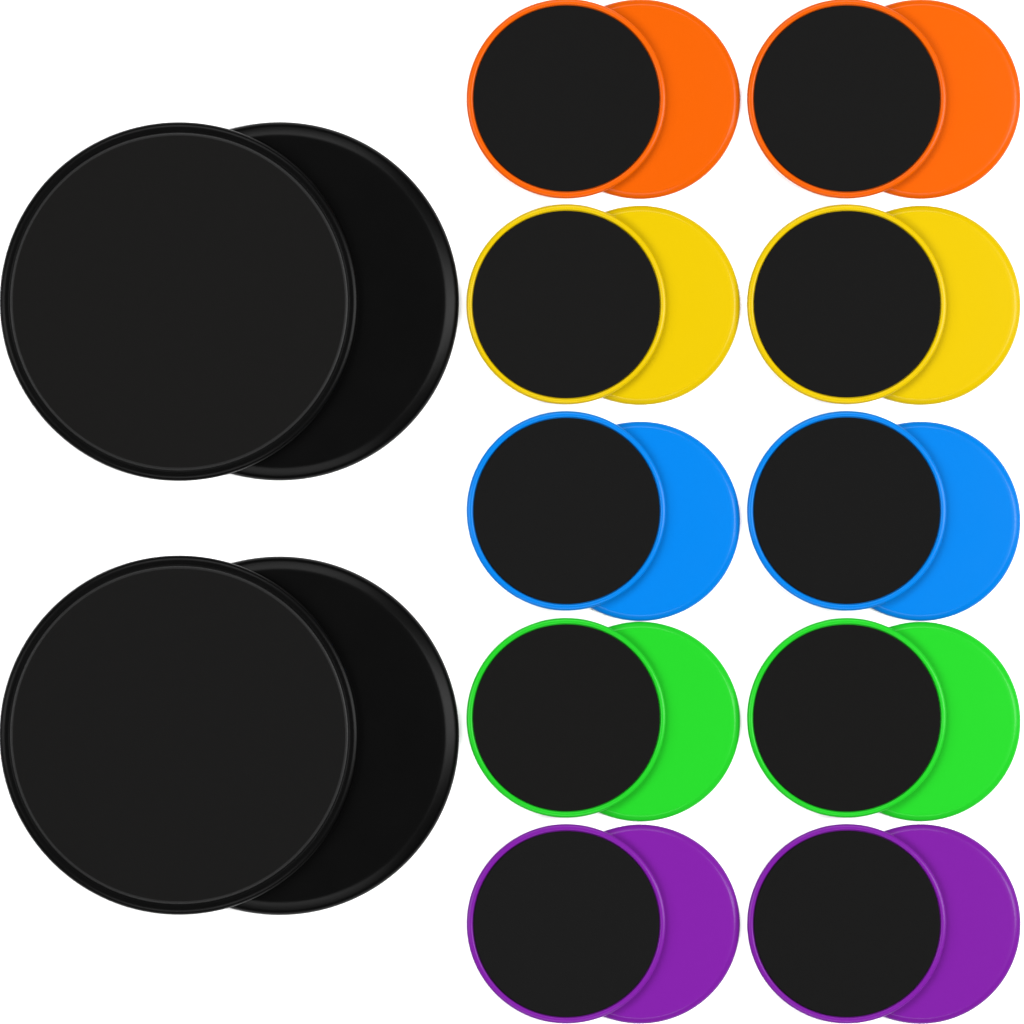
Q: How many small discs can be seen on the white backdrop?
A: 20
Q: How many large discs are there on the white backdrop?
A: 4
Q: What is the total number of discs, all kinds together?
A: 24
